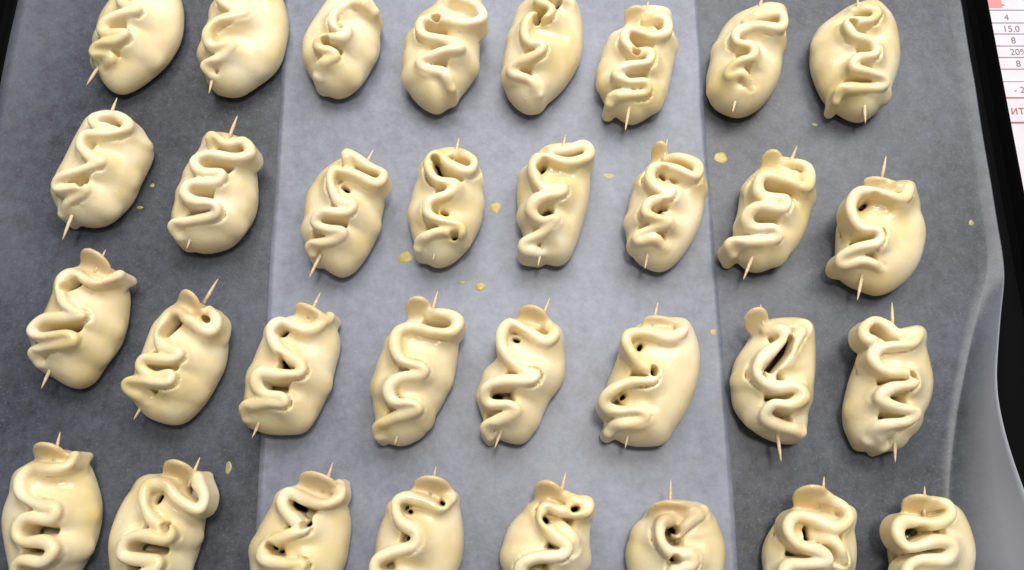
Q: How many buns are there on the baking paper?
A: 32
